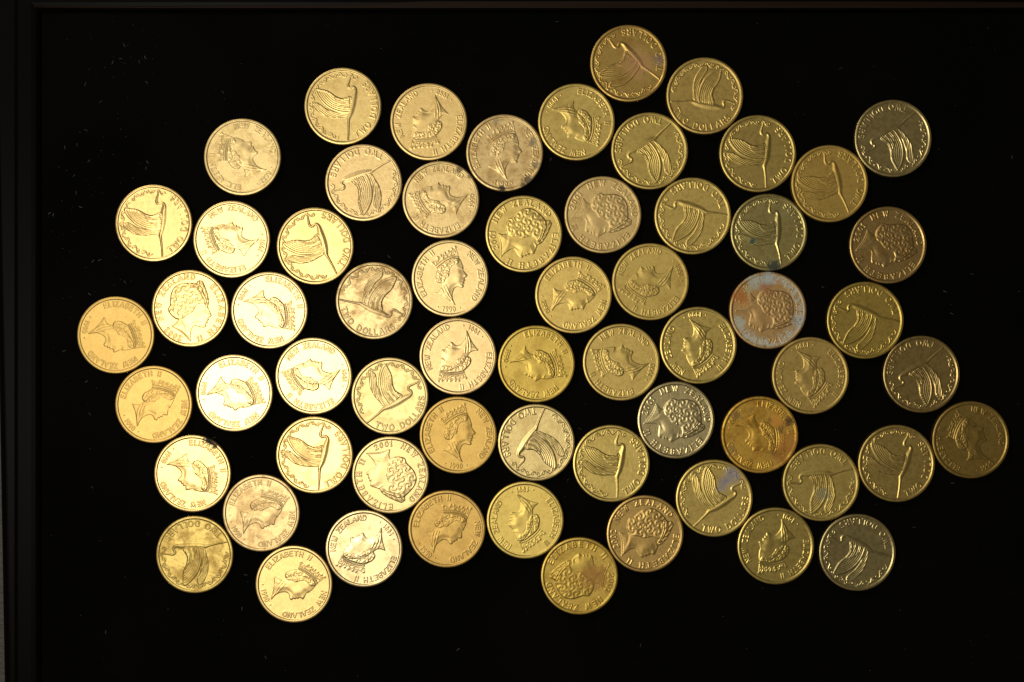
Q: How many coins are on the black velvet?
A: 62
